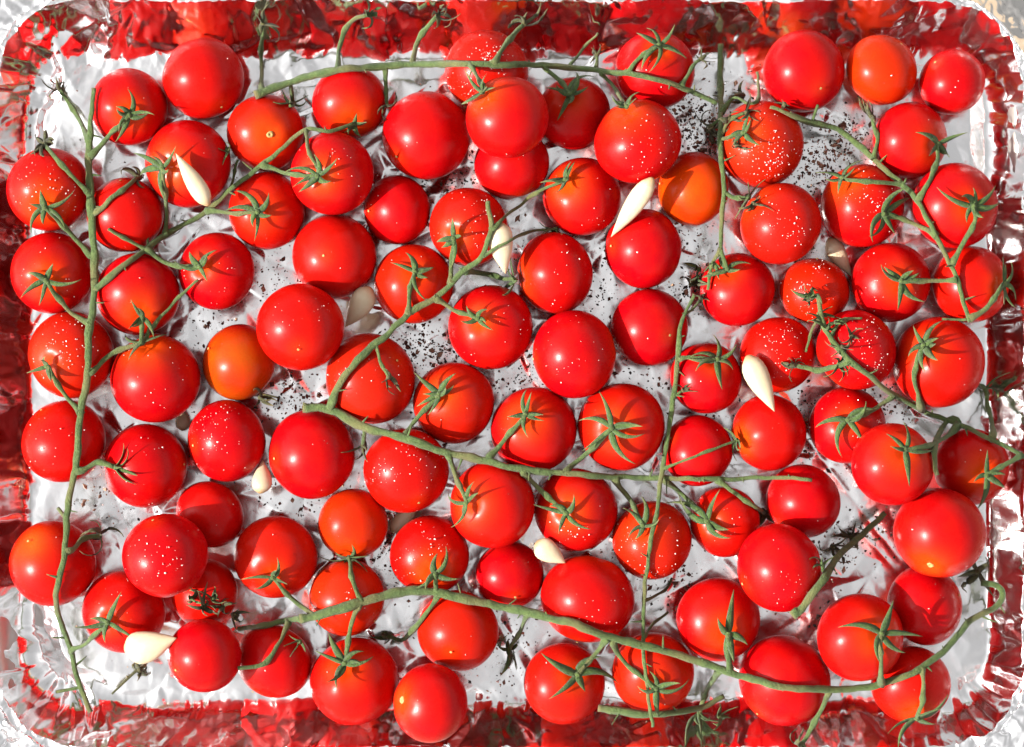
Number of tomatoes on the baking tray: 94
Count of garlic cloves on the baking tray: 11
